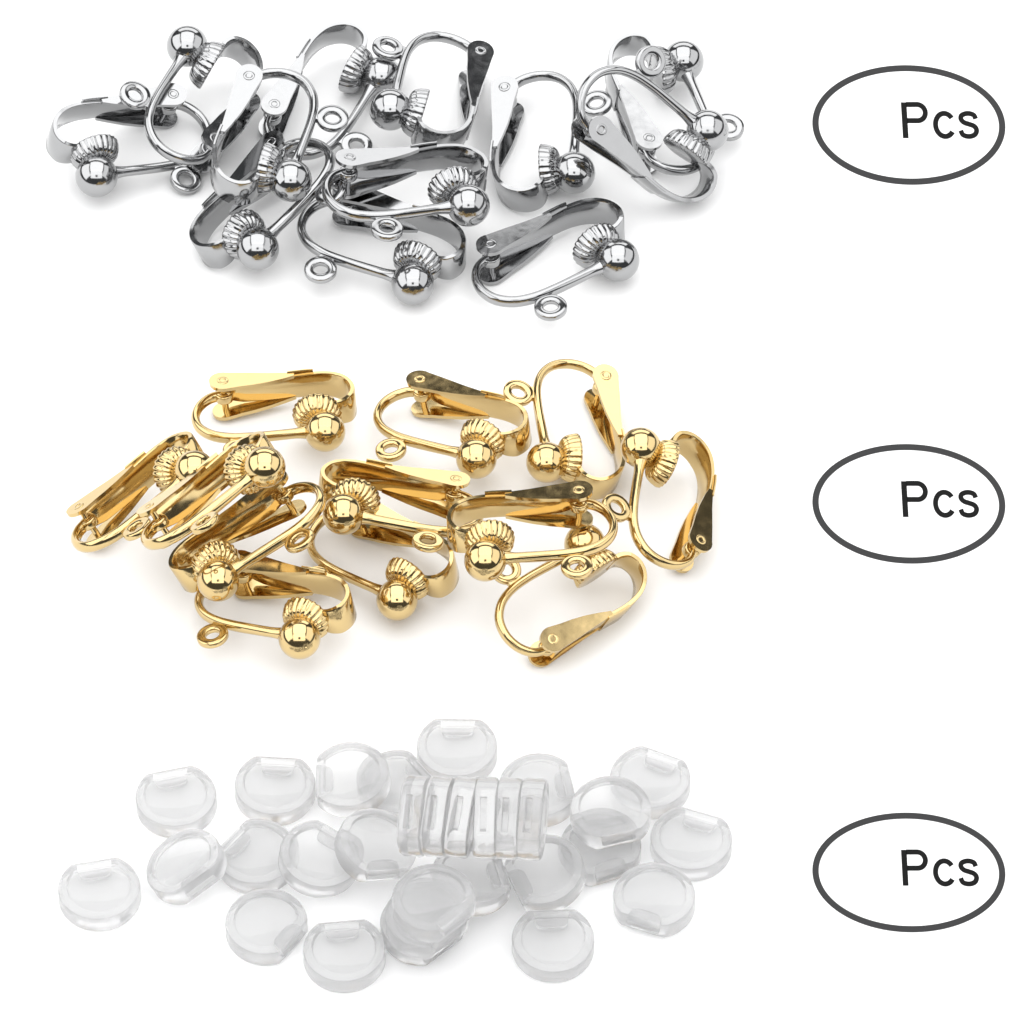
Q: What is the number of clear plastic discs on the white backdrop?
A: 30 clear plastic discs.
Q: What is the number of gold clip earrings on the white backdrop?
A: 12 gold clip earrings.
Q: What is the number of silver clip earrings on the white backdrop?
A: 12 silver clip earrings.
